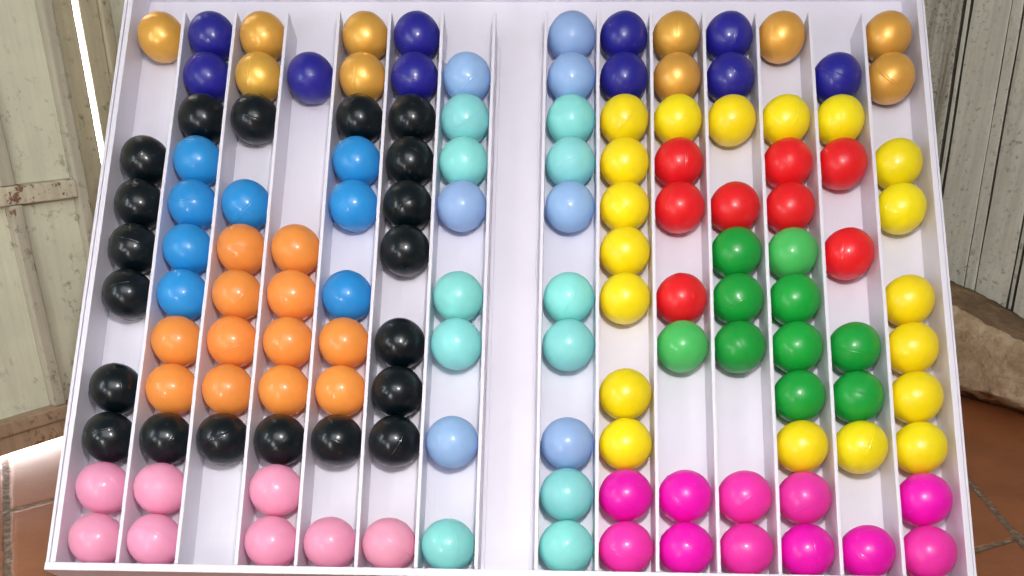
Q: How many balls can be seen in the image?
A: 134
